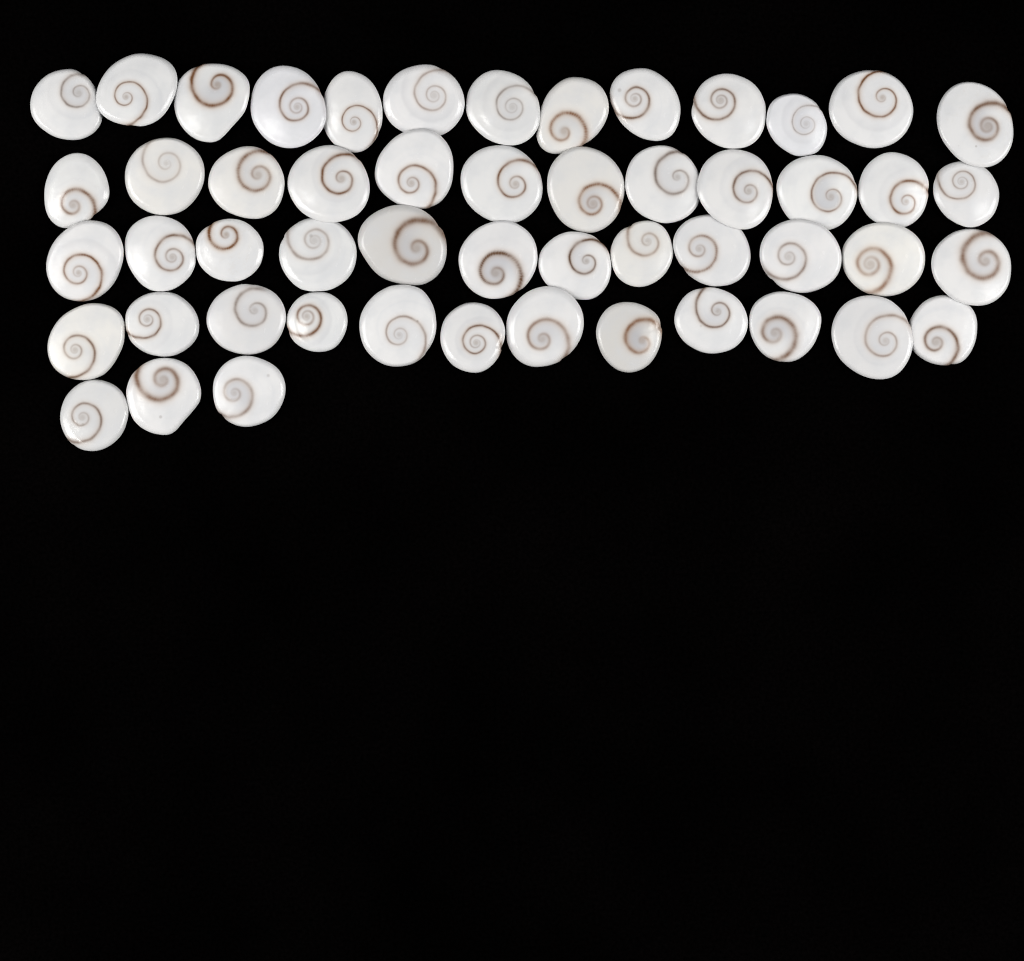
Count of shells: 52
